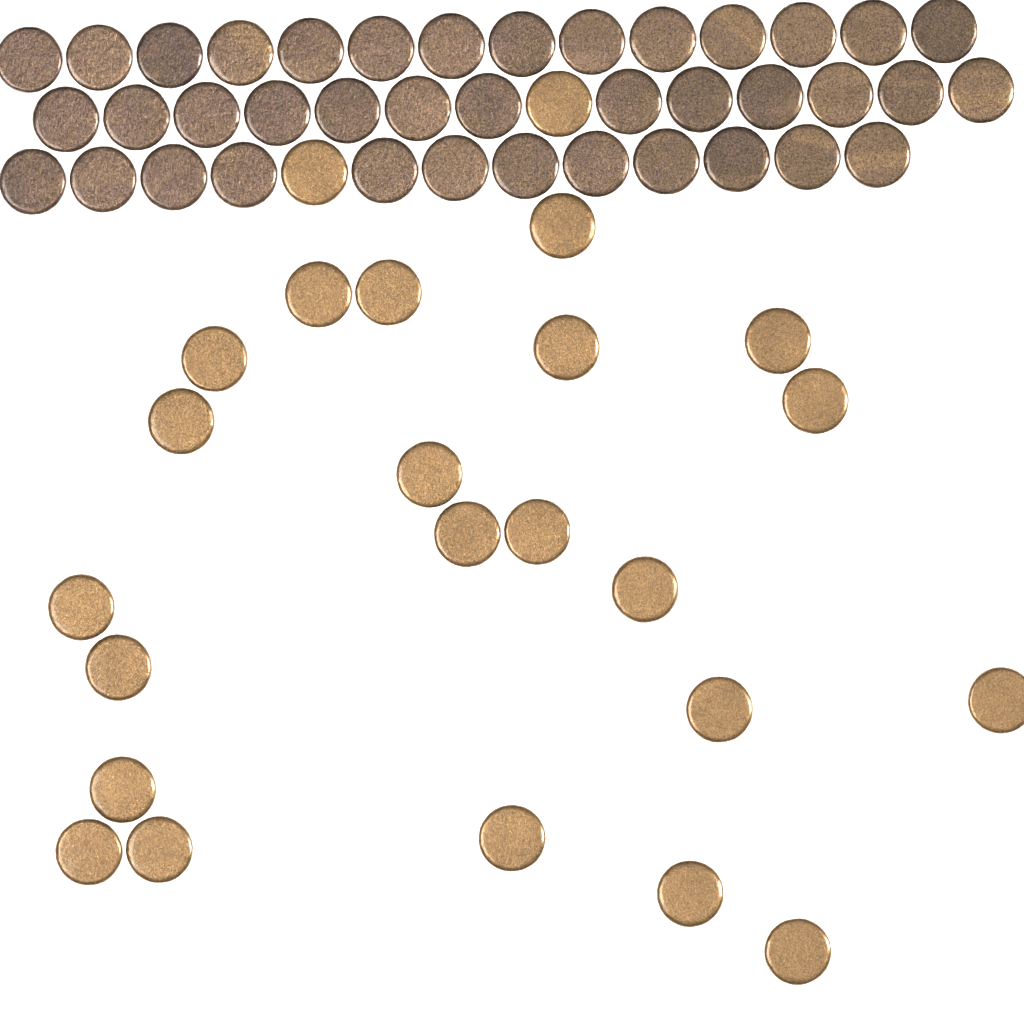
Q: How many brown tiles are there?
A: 39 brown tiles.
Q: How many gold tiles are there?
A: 24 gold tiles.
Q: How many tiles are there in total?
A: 63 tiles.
